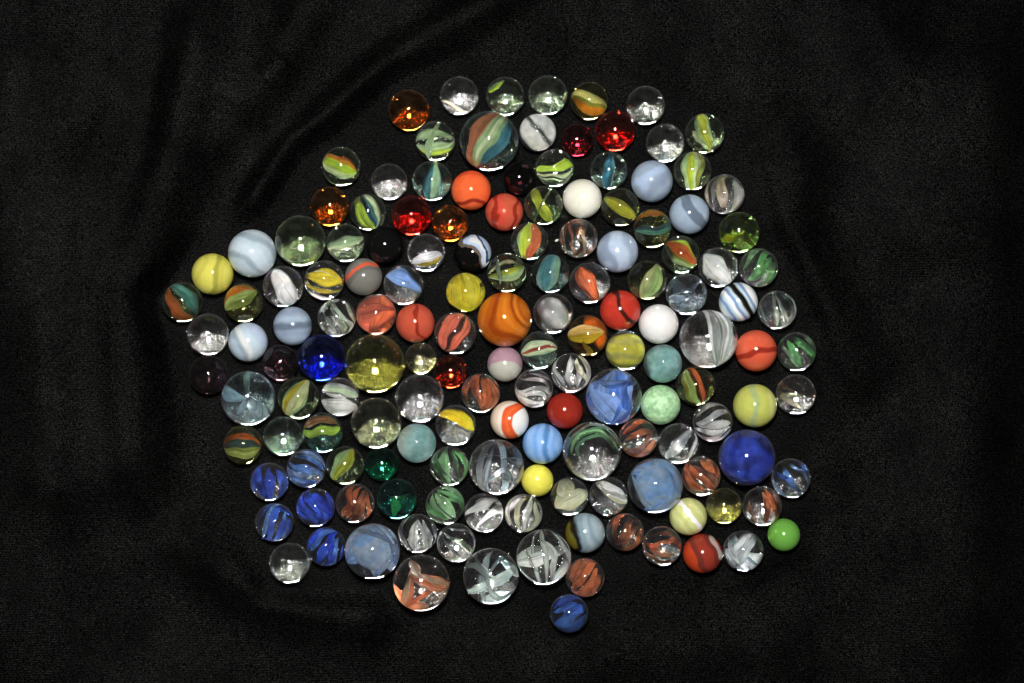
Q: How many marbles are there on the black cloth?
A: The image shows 150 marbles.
